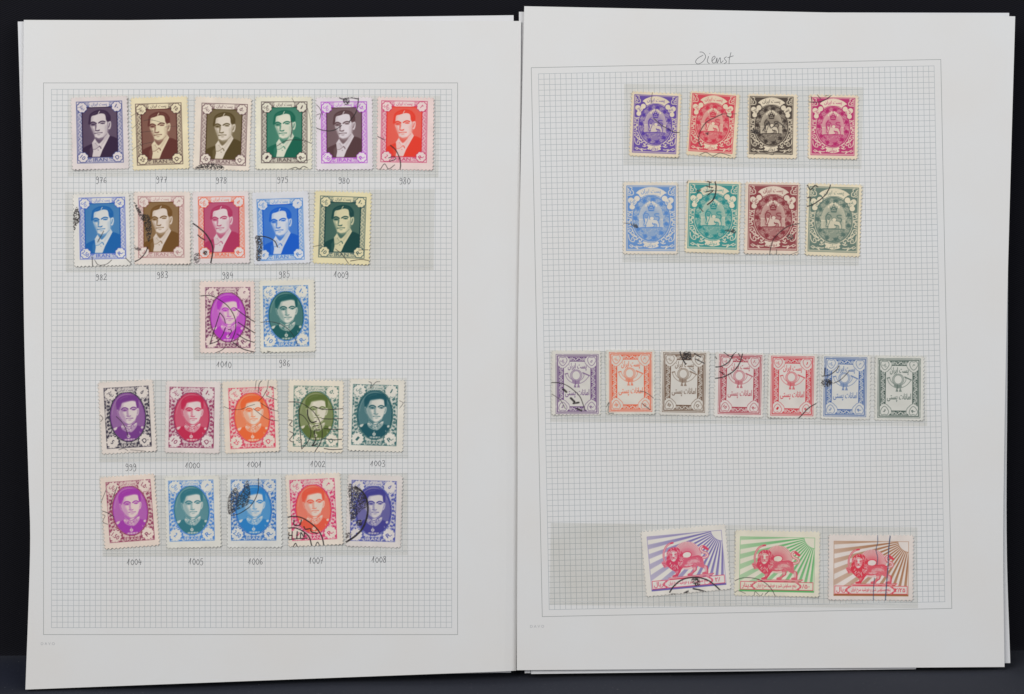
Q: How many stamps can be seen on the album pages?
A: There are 41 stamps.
